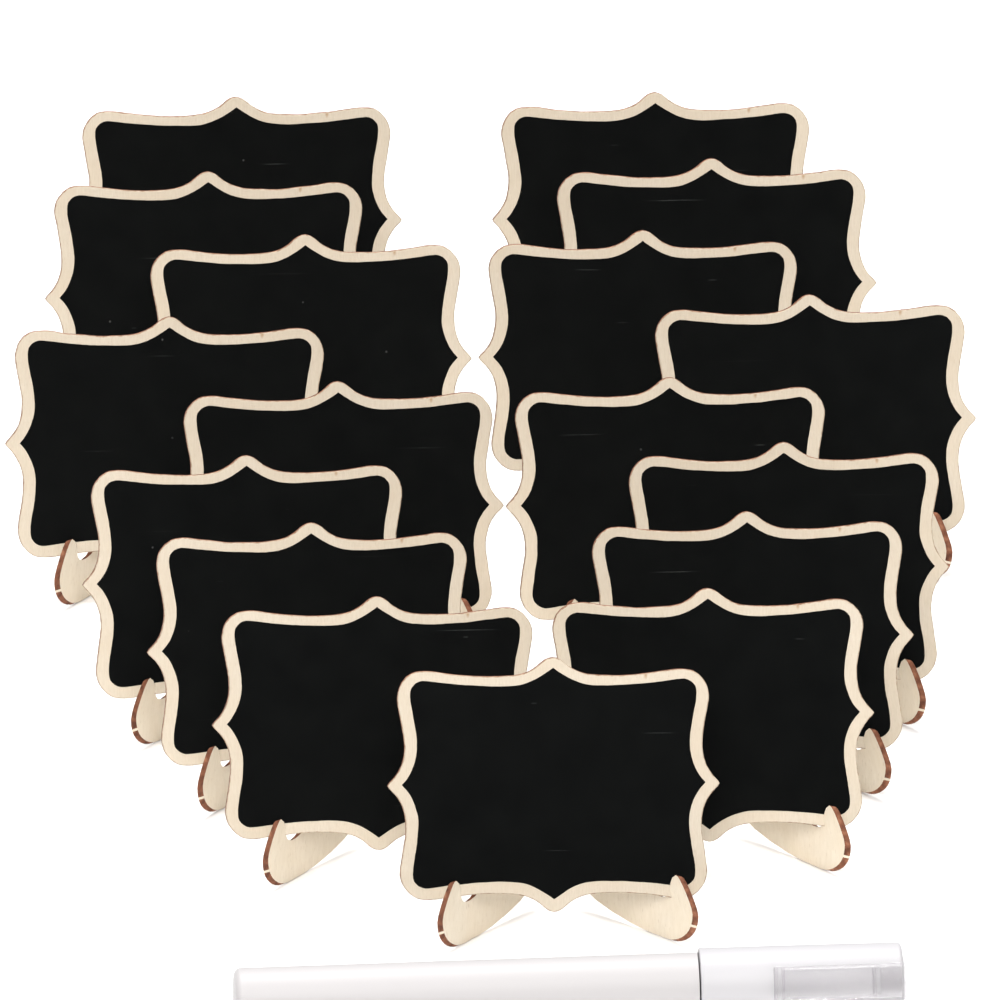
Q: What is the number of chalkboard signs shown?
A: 17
